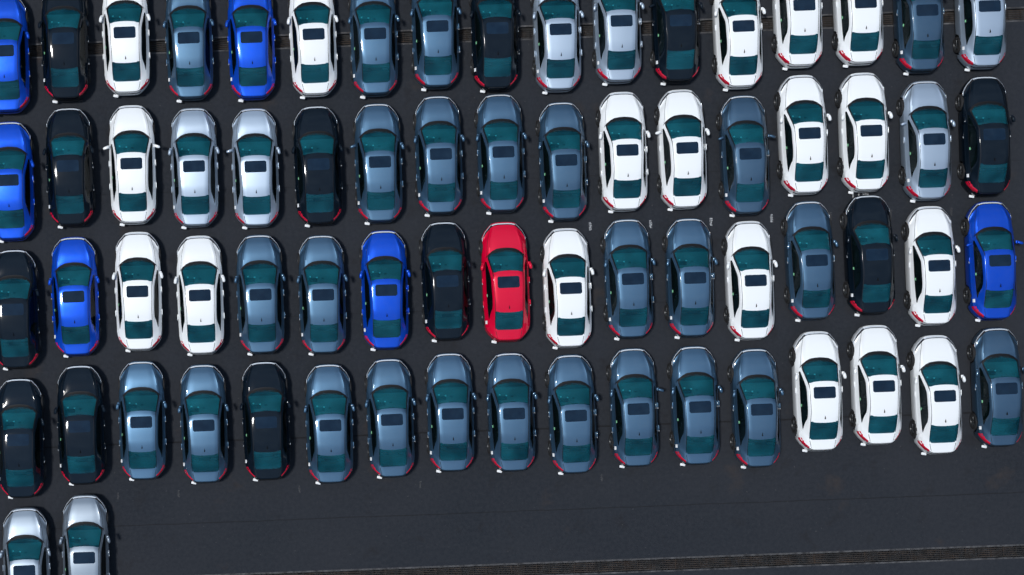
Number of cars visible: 70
